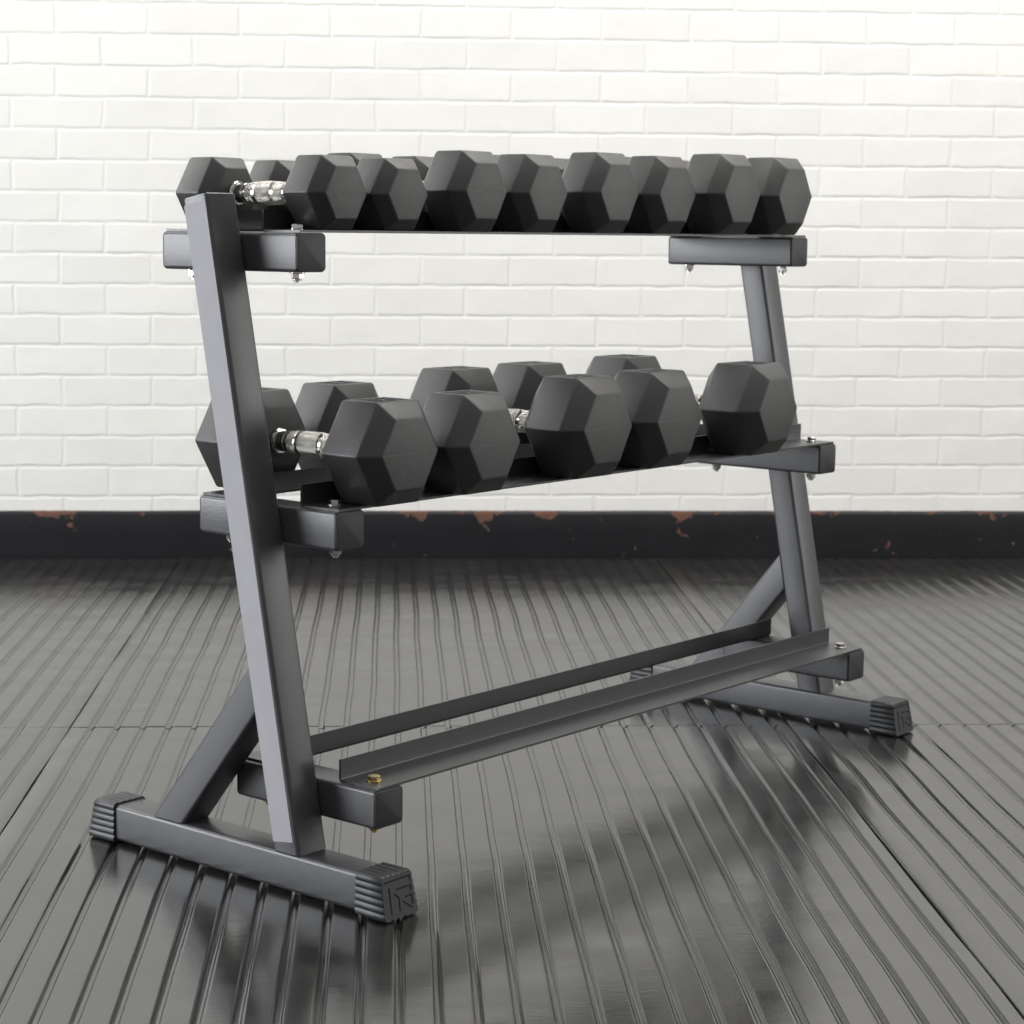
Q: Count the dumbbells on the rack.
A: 13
